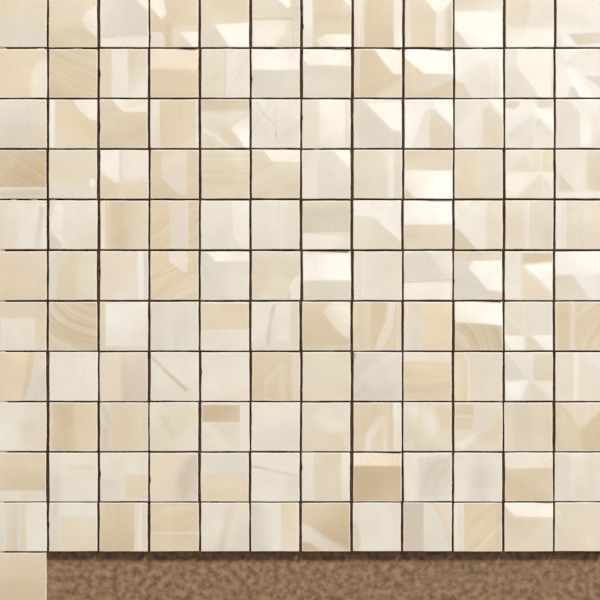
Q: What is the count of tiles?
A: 133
